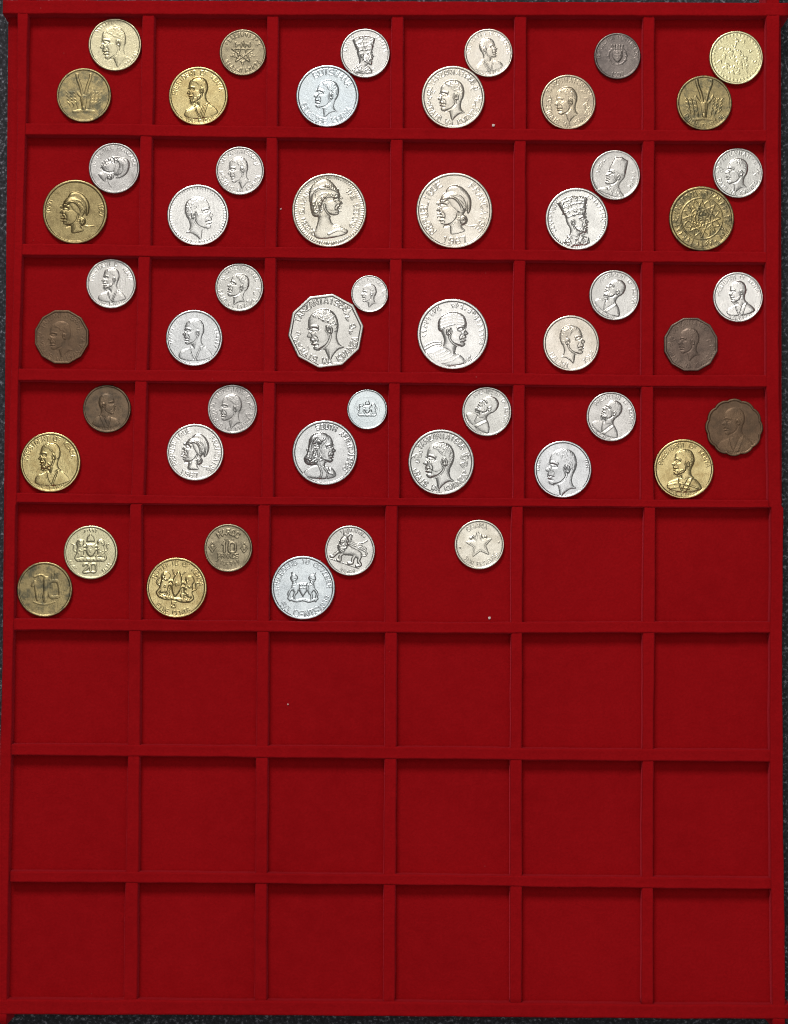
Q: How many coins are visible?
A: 52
